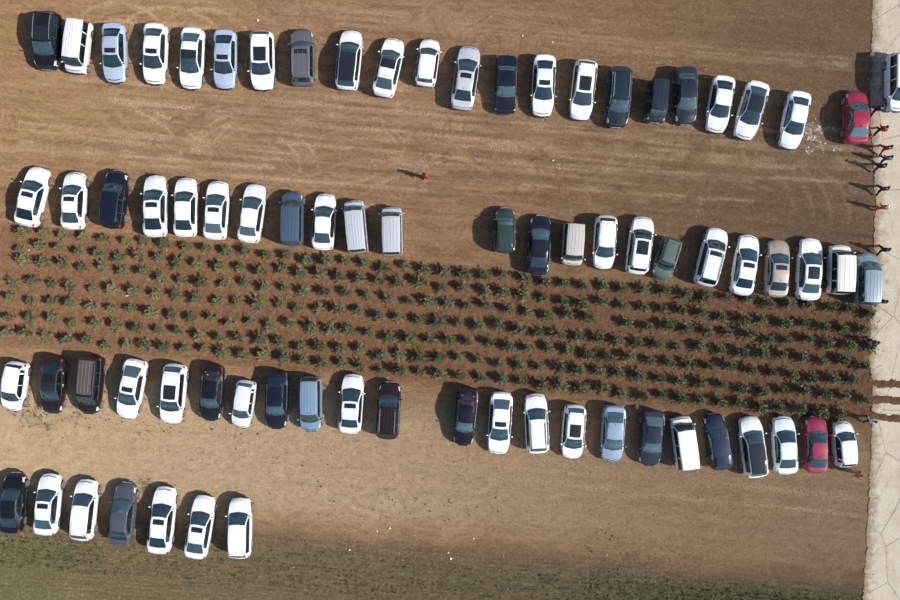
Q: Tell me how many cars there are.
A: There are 76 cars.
